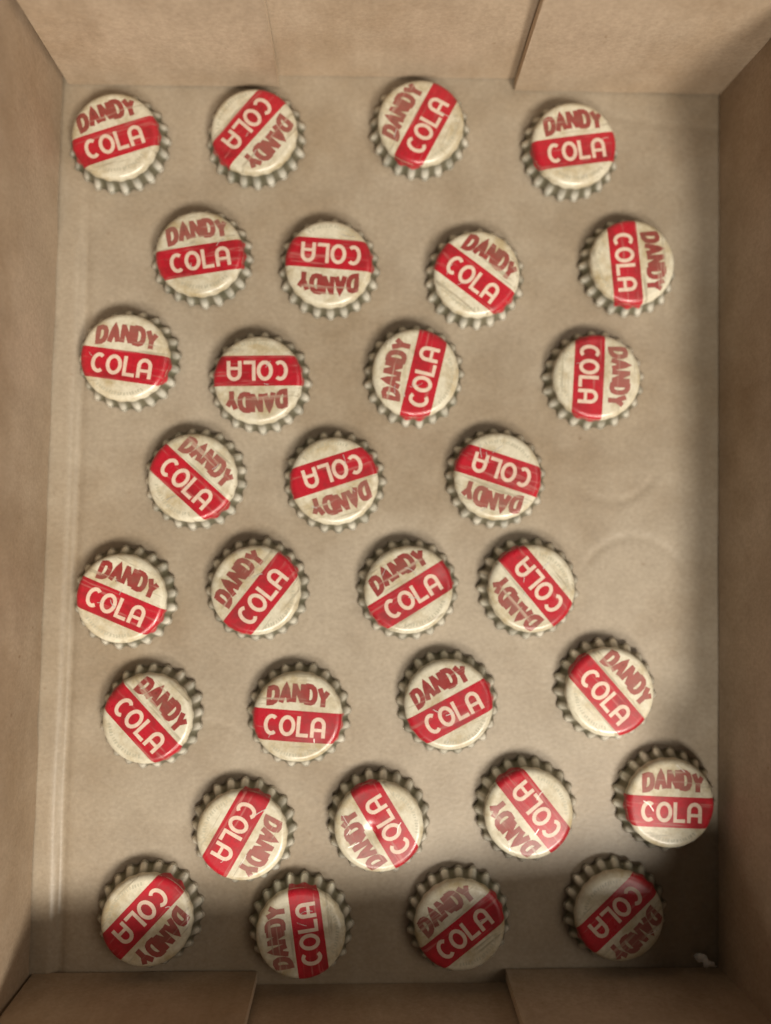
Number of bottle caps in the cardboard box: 31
